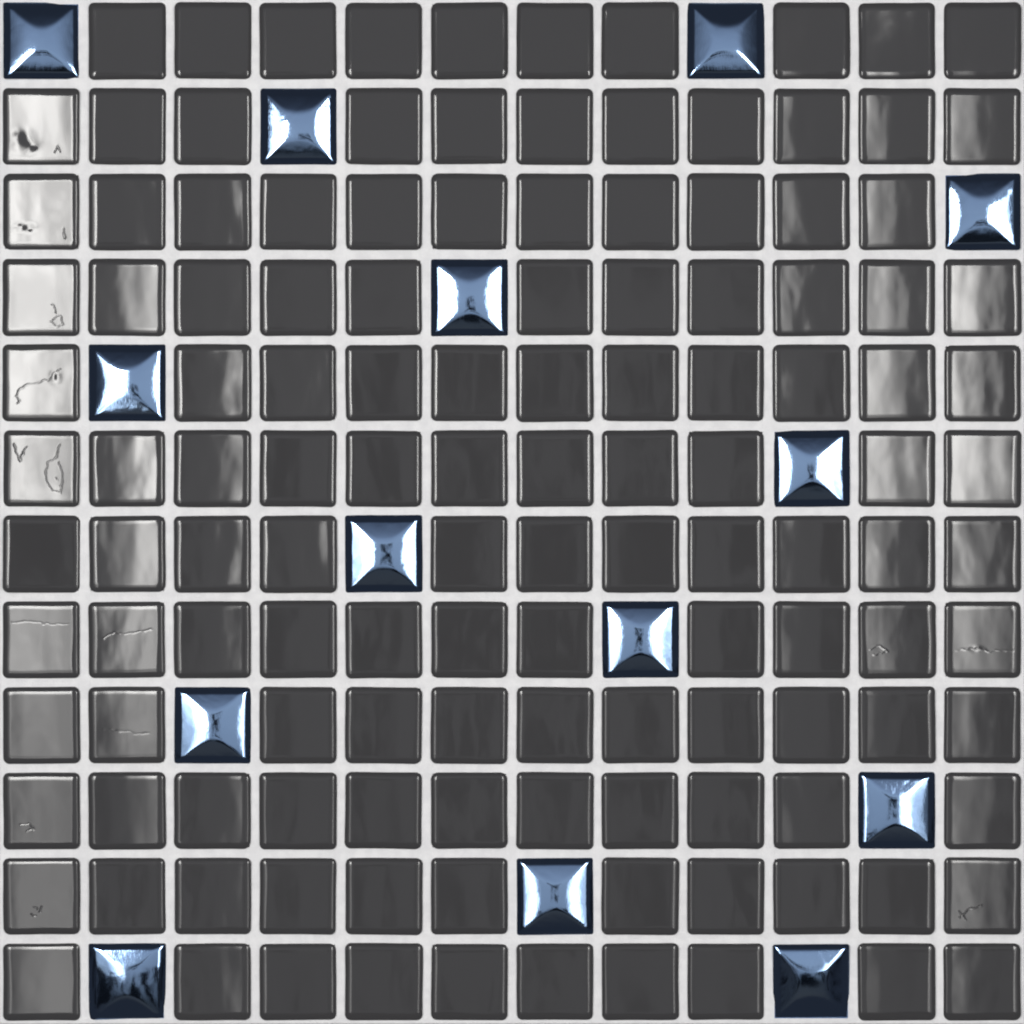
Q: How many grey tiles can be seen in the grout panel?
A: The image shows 130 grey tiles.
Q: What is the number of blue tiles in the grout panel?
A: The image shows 14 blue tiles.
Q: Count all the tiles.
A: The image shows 144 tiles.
